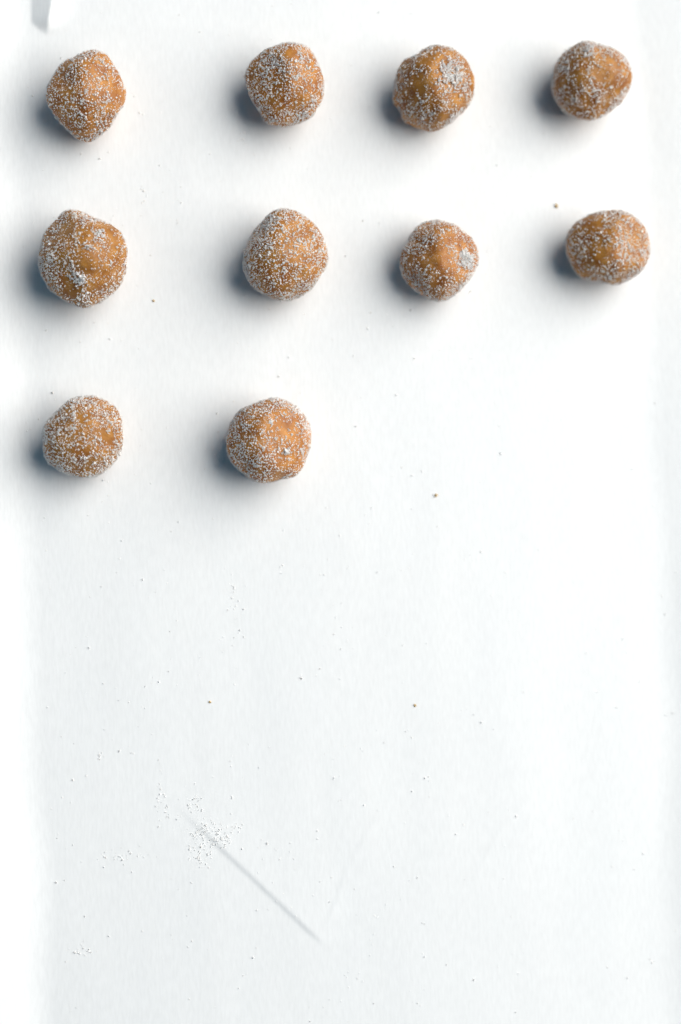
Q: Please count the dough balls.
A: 10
